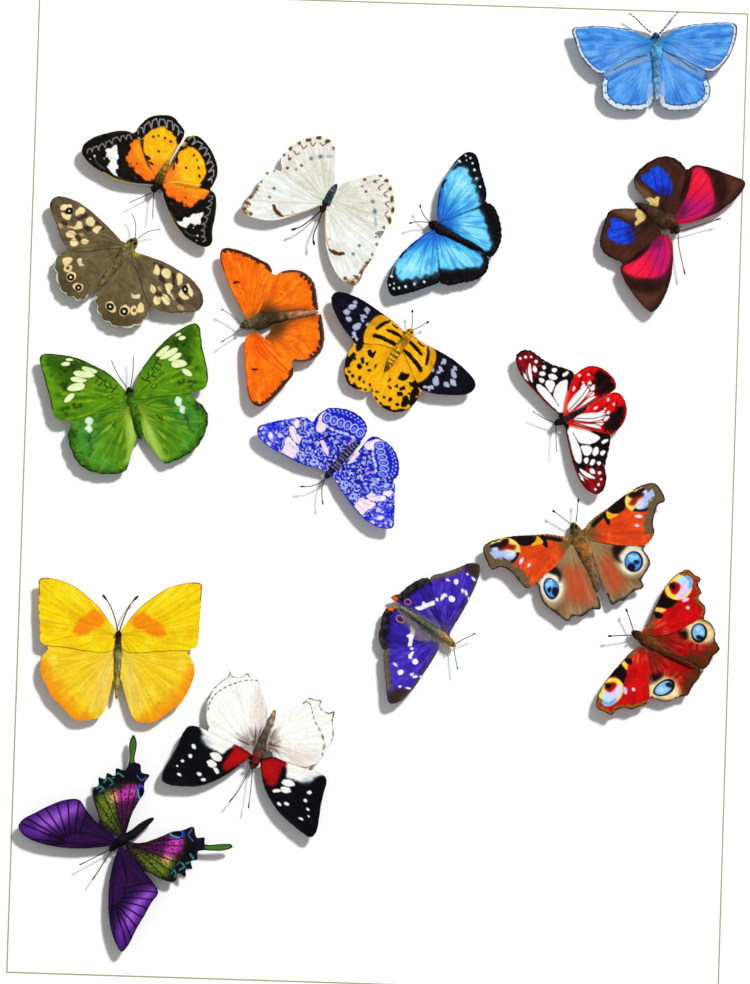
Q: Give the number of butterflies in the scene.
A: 17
